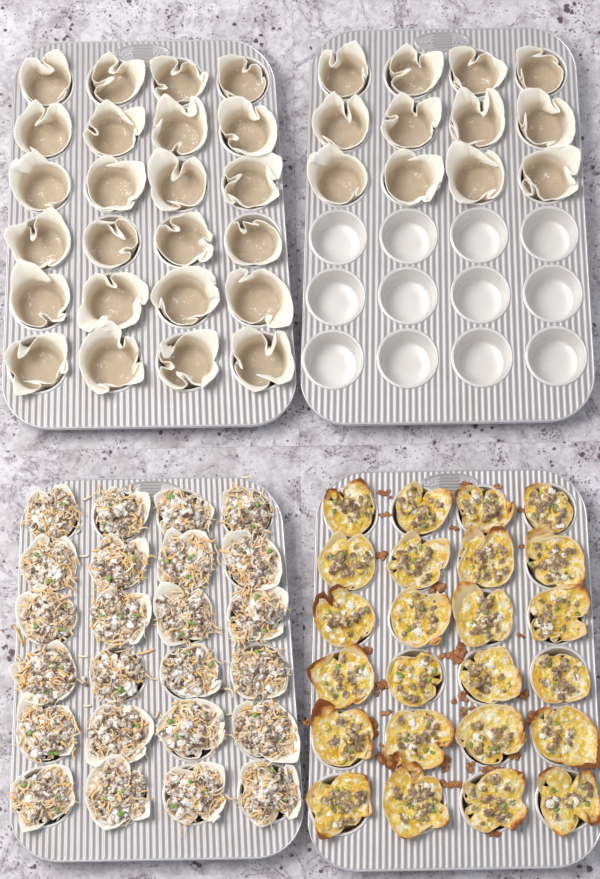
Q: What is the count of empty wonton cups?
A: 36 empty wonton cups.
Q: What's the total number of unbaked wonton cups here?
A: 24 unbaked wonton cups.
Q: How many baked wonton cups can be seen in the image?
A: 24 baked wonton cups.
